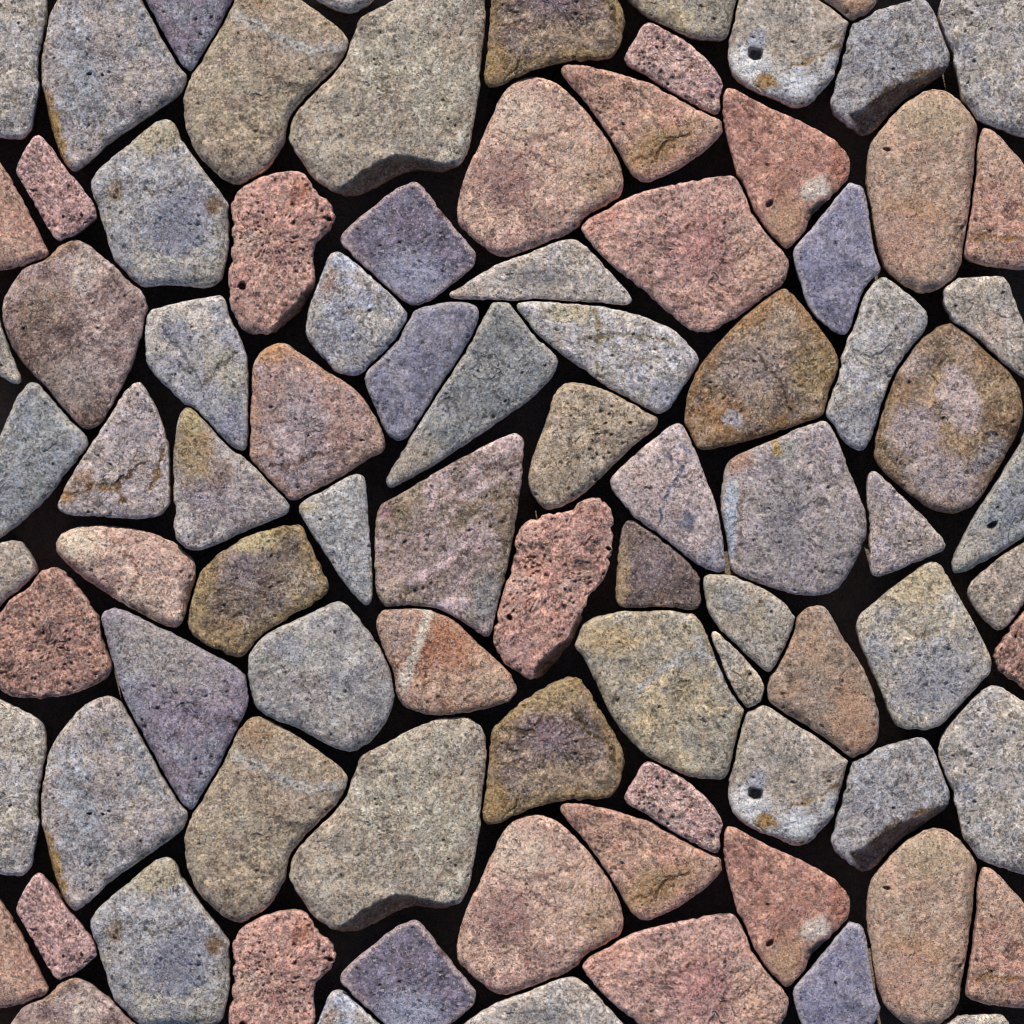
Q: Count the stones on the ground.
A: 89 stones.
